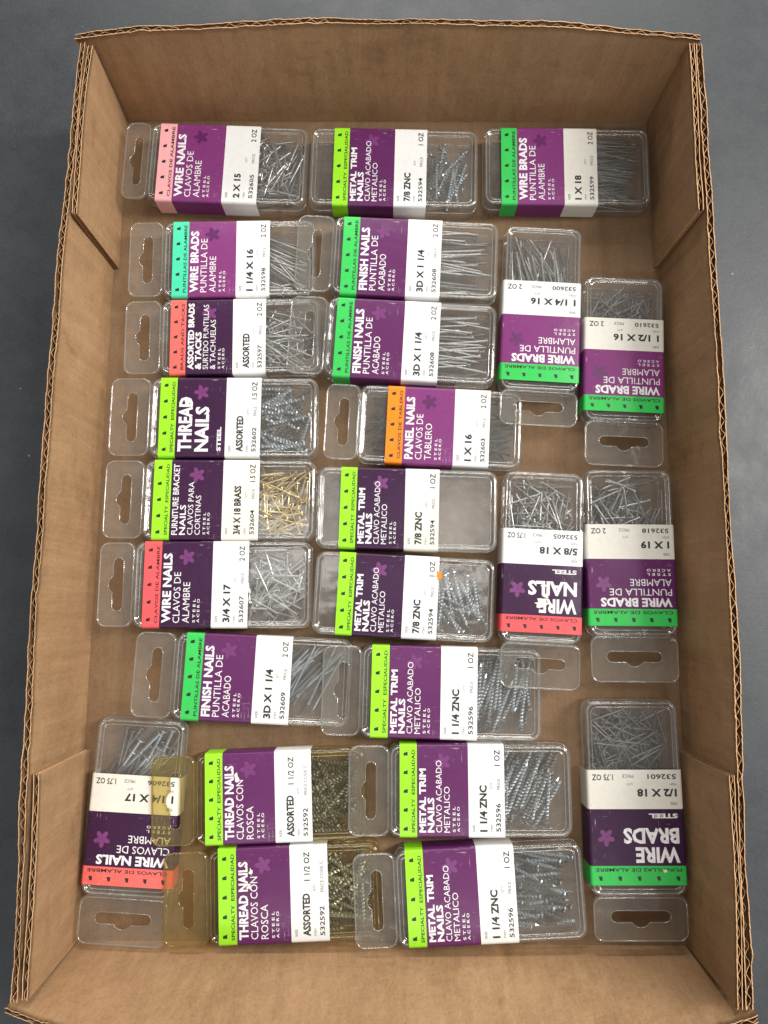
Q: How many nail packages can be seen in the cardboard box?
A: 25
